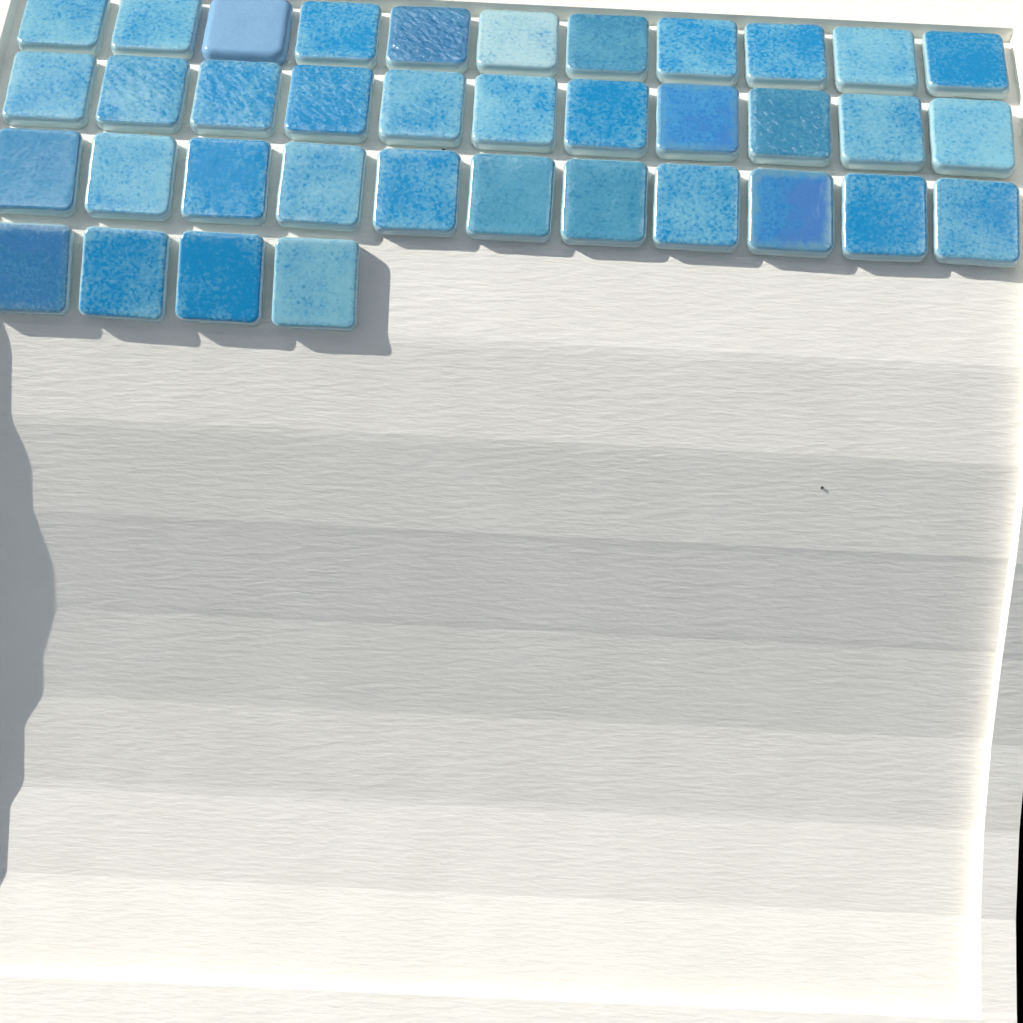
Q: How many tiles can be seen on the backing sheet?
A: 37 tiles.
